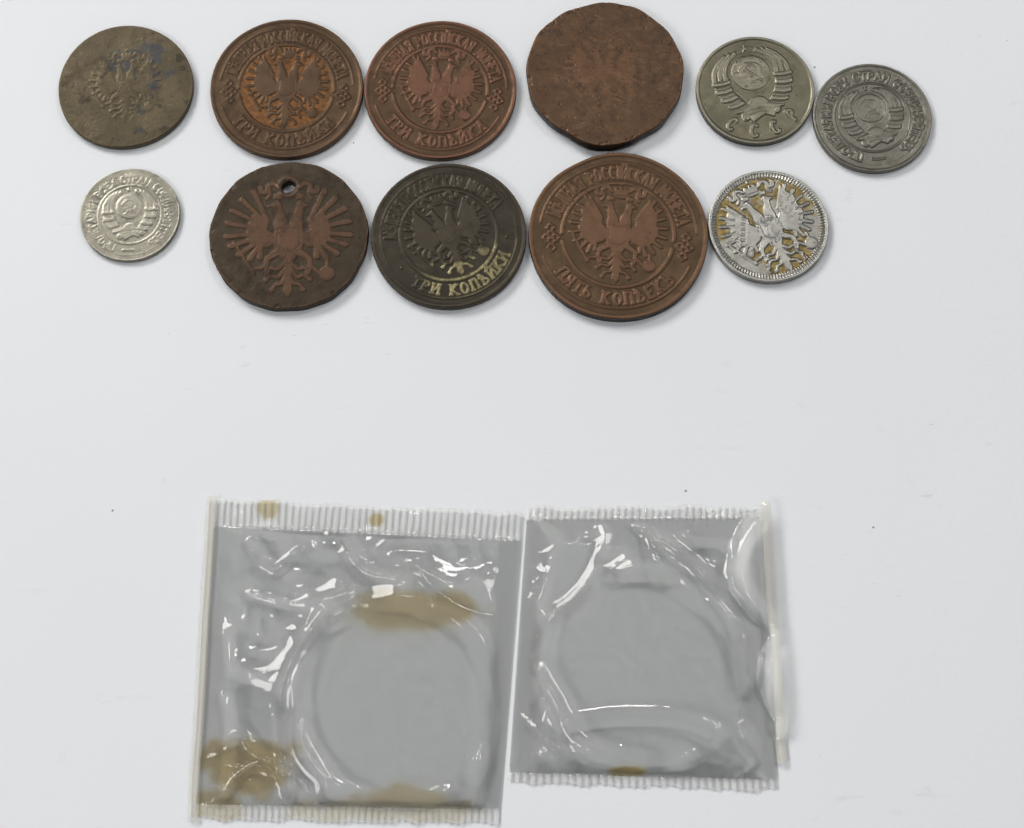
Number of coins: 11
